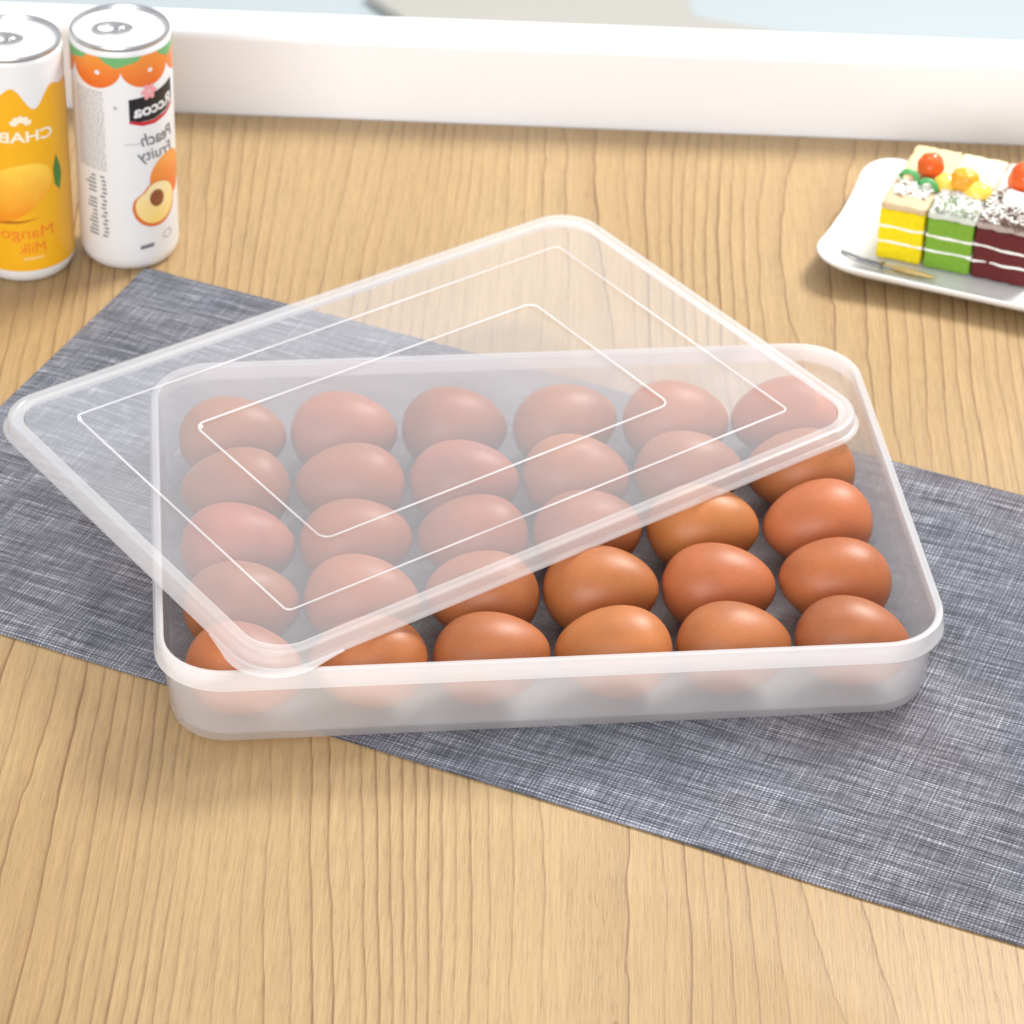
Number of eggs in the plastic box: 30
